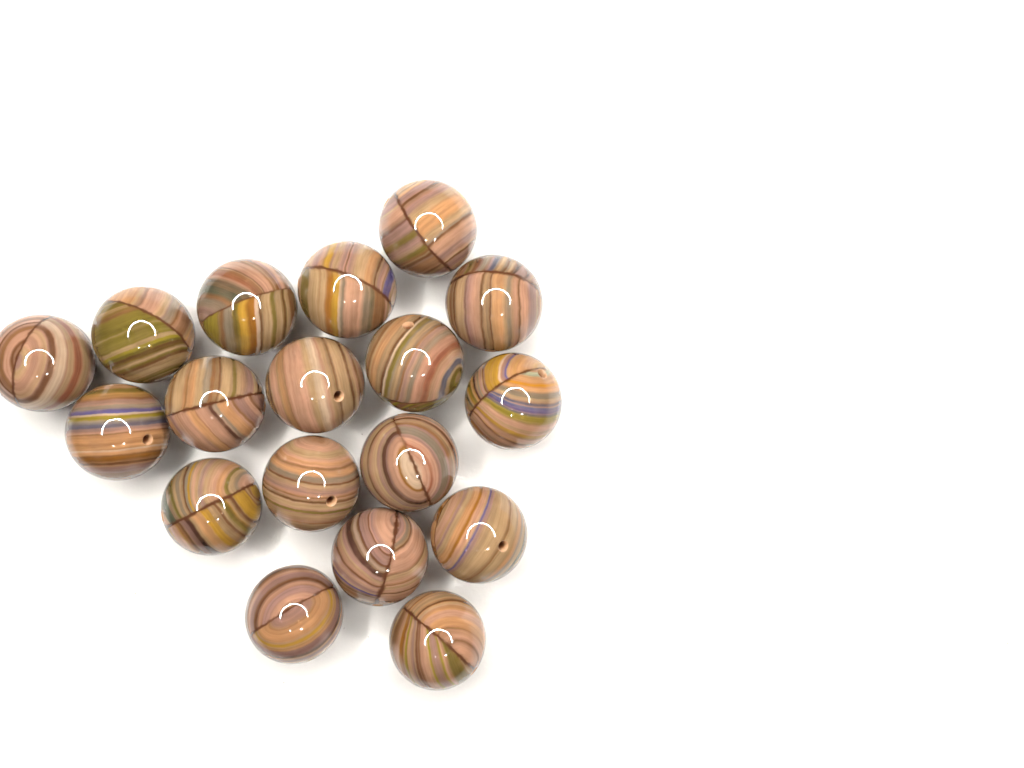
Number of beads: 18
